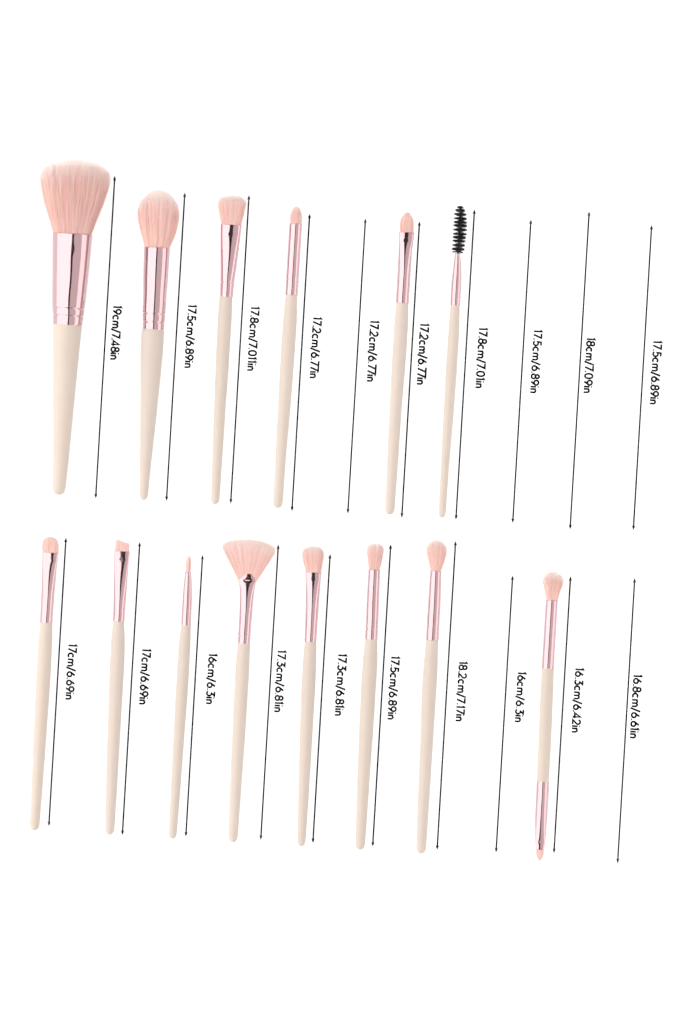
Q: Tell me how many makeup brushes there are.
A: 14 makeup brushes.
